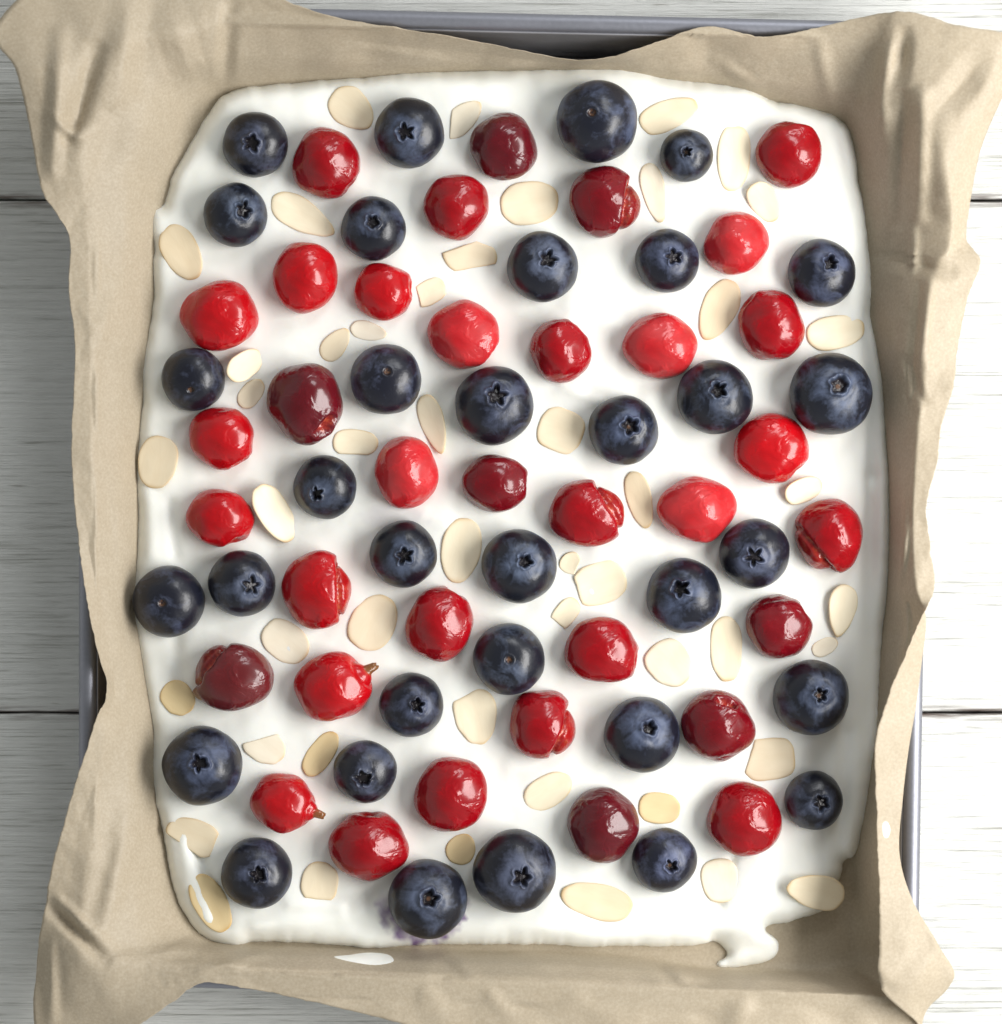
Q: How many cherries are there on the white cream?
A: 35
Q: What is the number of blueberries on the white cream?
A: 33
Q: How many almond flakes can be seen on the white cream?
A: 48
